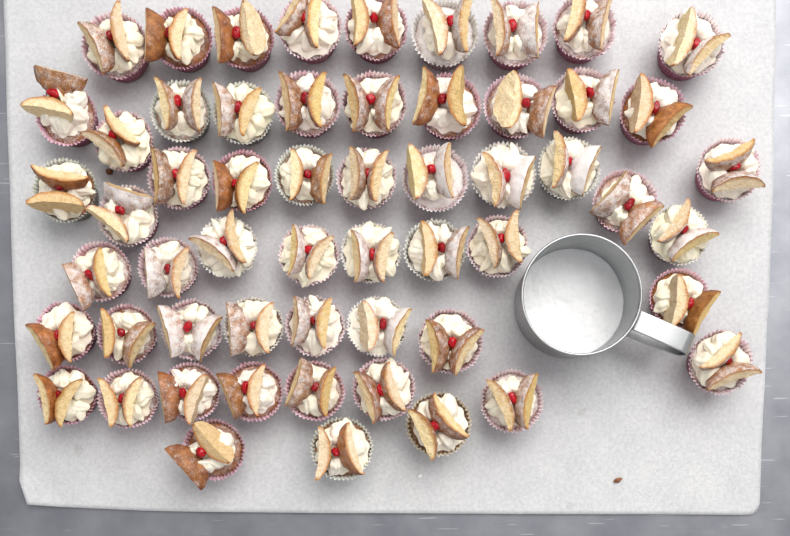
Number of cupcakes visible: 57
